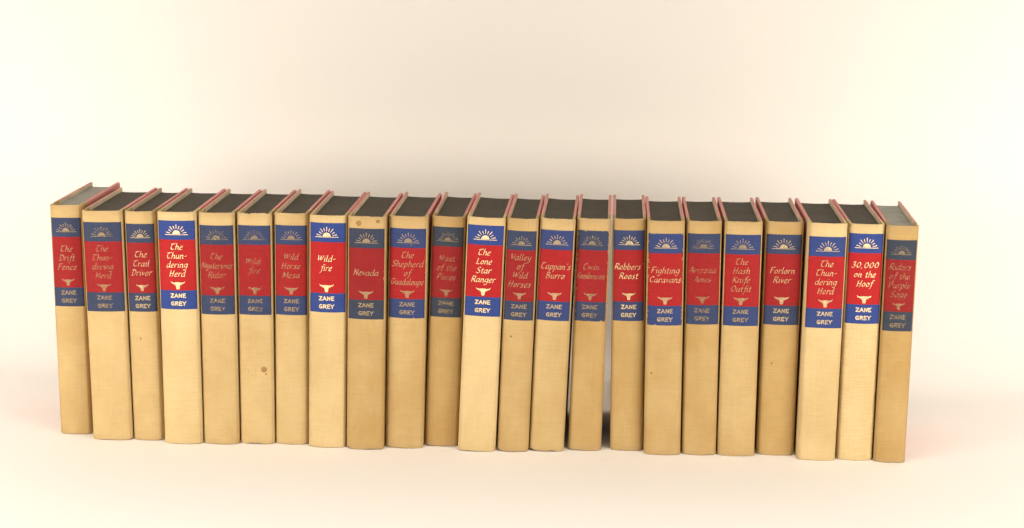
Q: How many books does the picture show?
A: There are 23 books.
